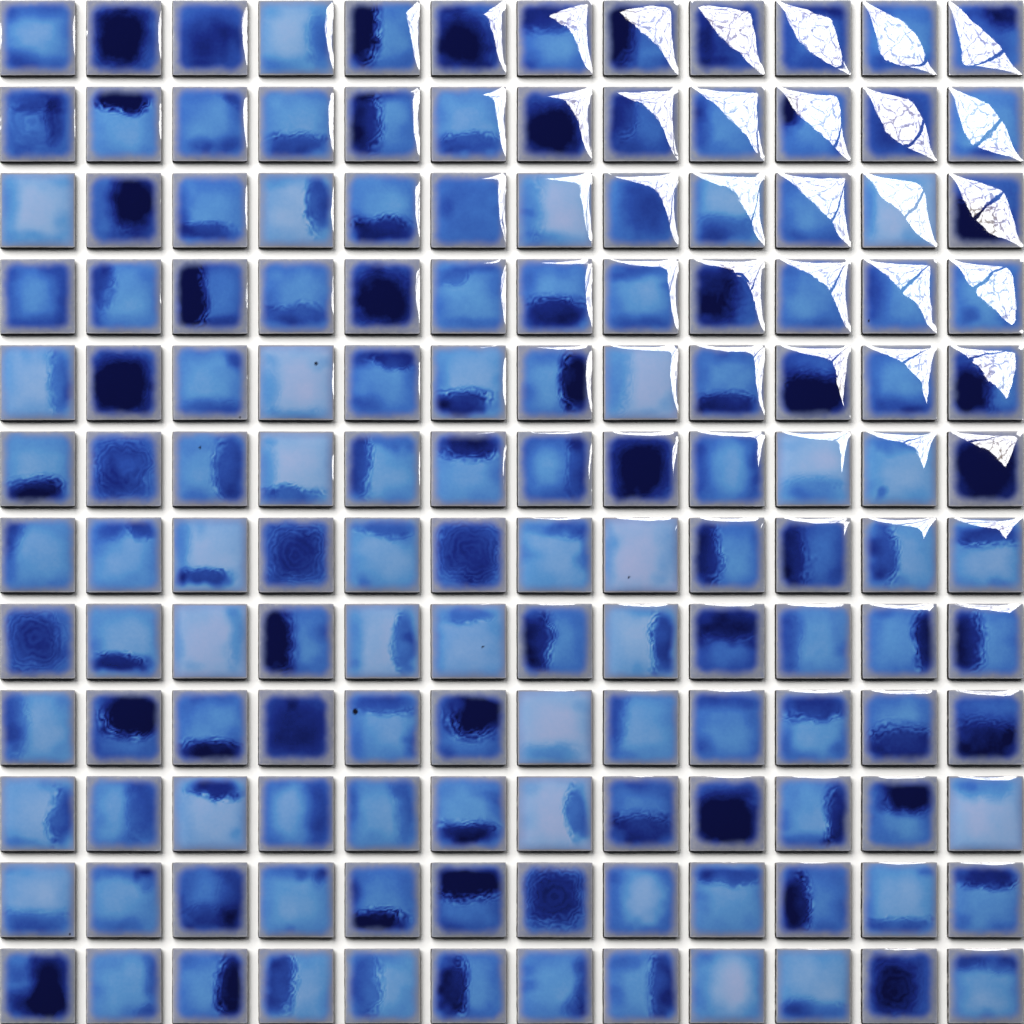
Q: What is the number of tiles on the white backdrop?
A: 144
